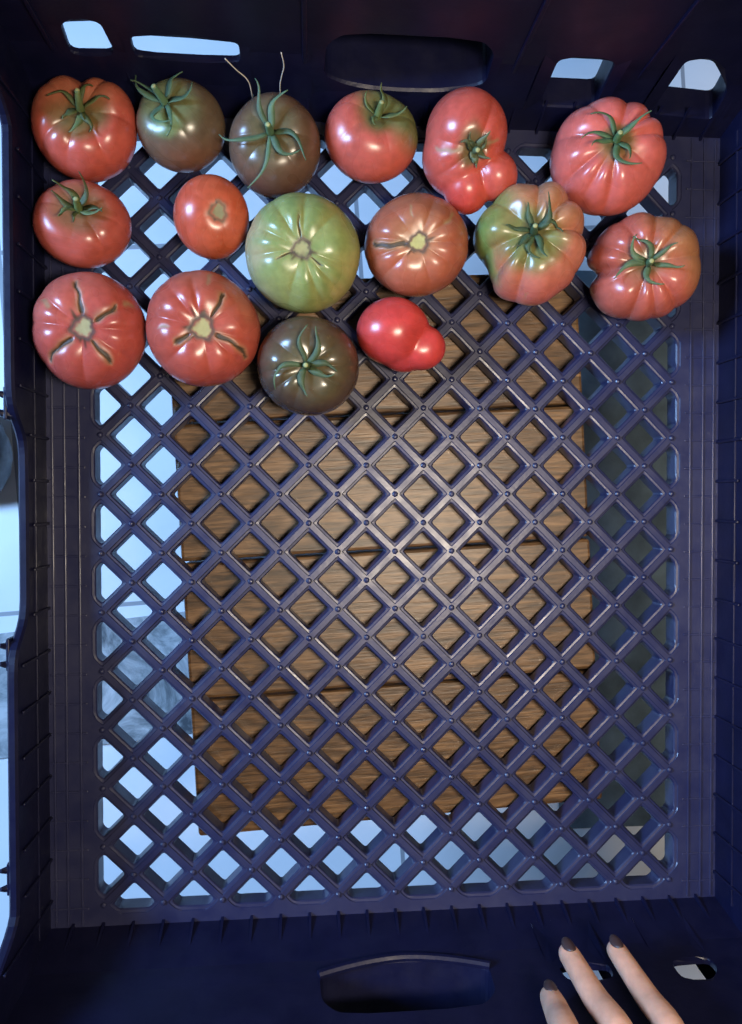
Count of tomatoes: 16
